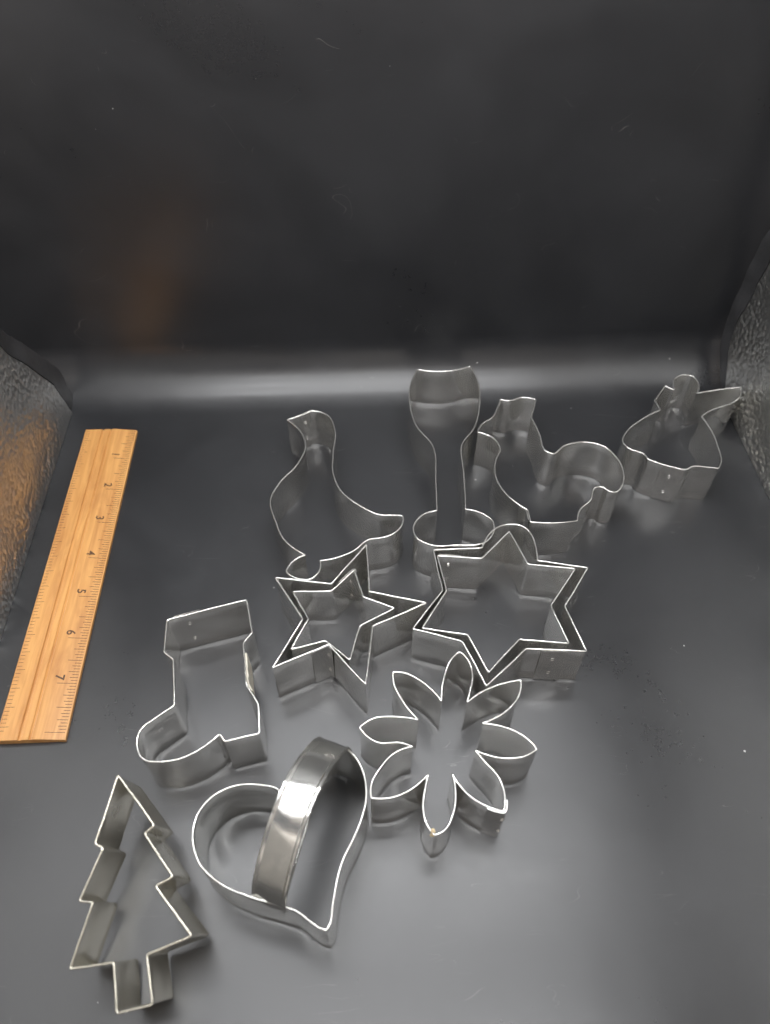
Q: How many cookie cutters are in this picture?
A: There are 12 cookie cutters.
